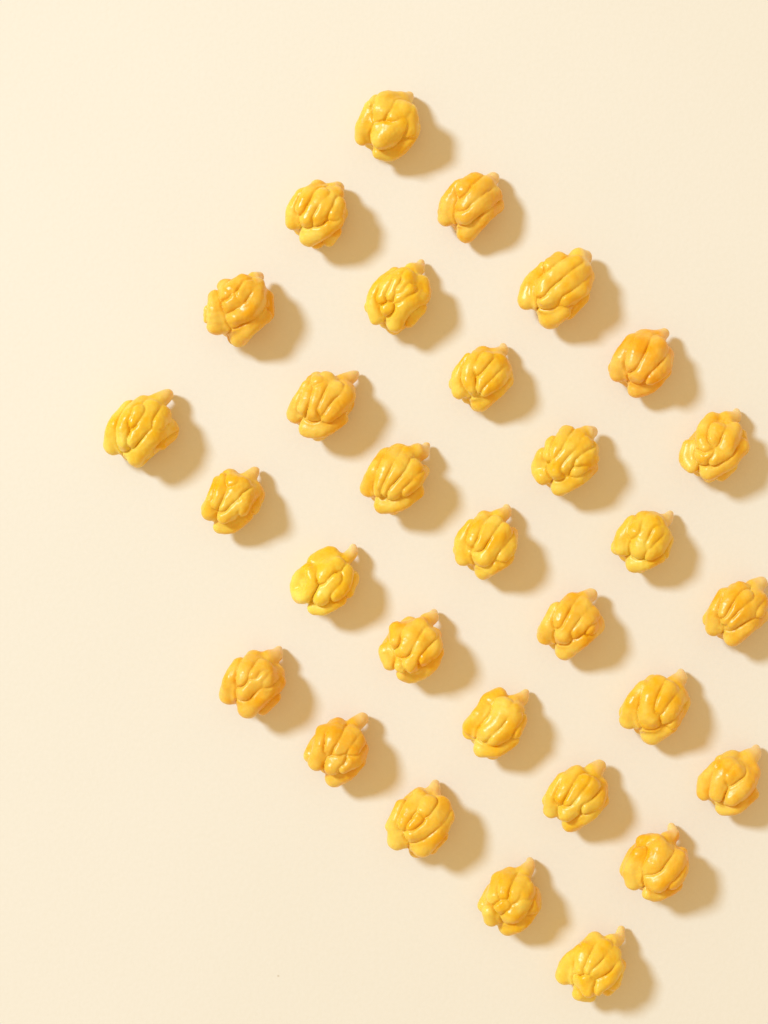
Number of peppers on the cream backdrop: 30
